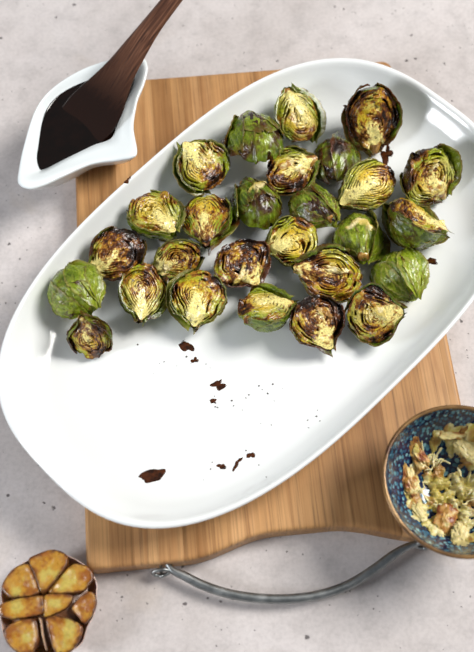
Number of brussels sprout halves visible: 27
